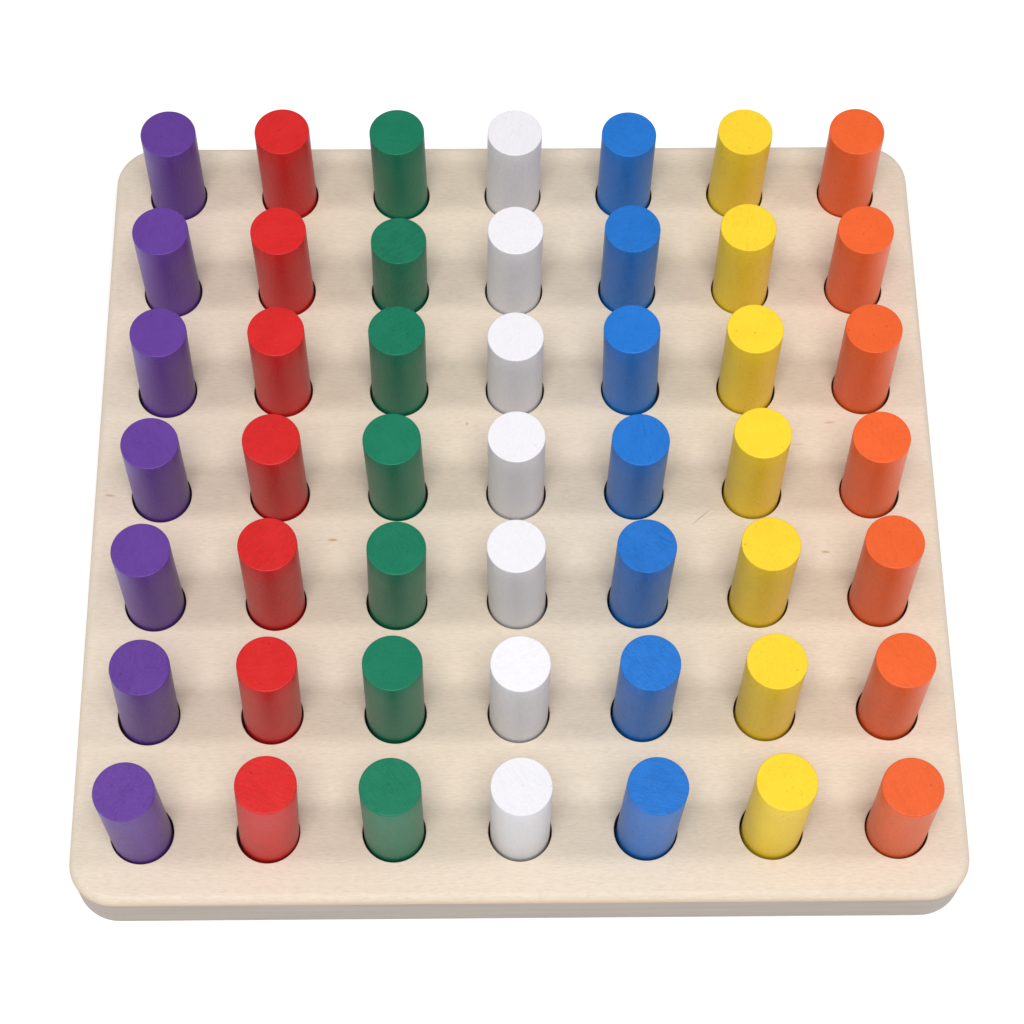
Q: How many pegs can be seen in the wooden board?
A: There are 49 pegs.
